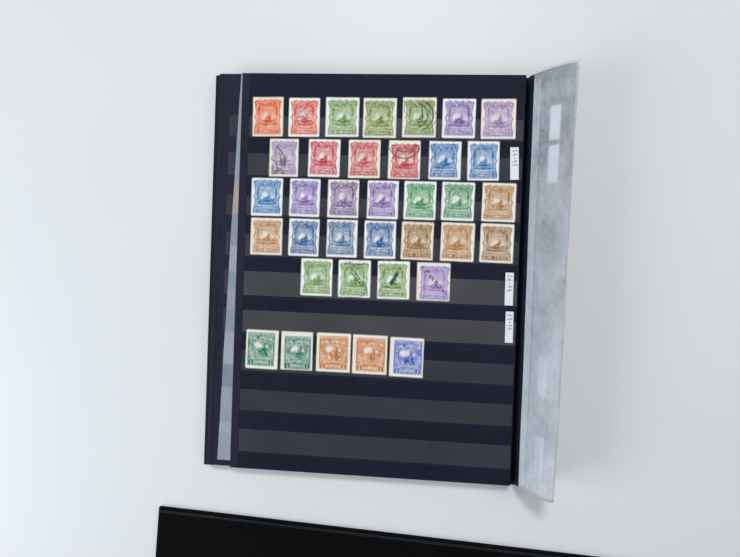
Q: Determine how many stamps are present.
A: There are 36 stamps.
